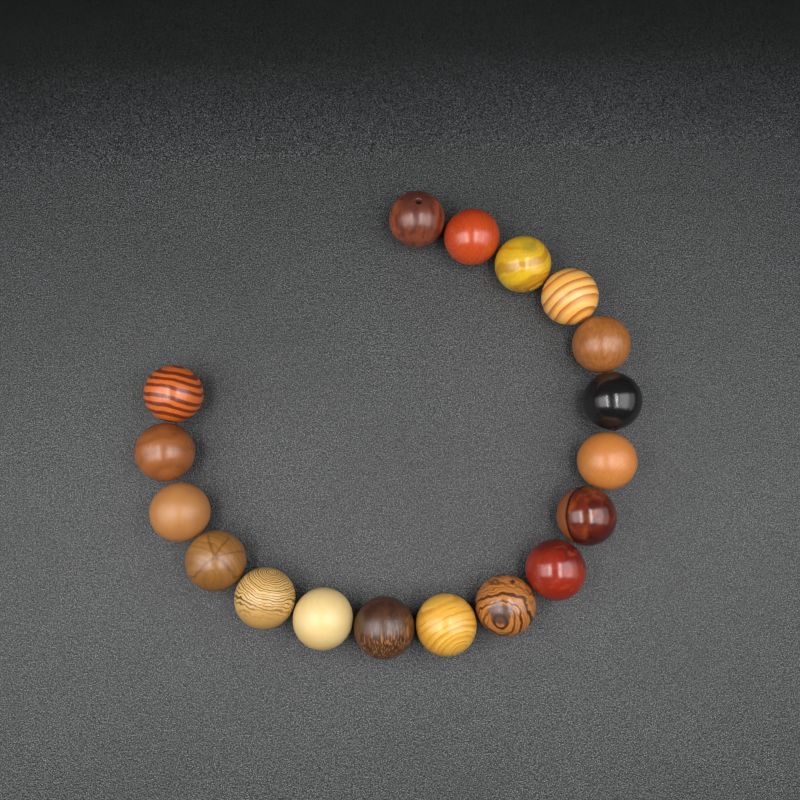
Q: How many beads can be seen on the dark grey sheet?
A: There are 18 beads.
